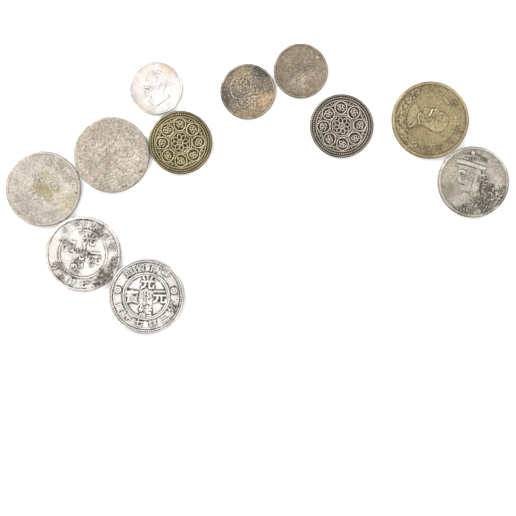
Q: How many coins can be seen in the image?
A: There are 11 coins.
